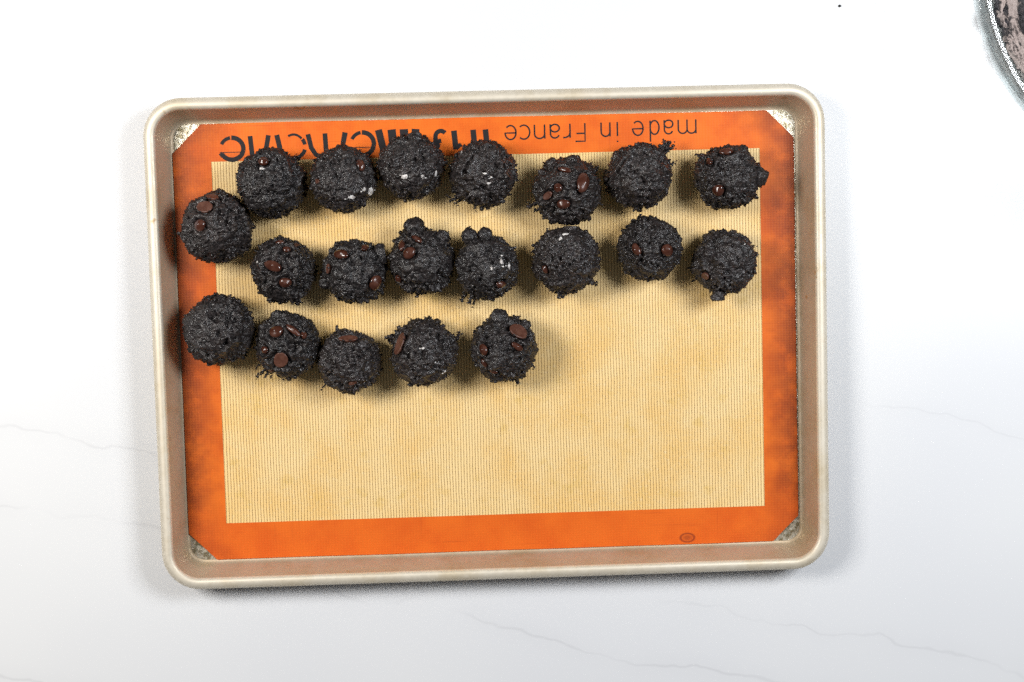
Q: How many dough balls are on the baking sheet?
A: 20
